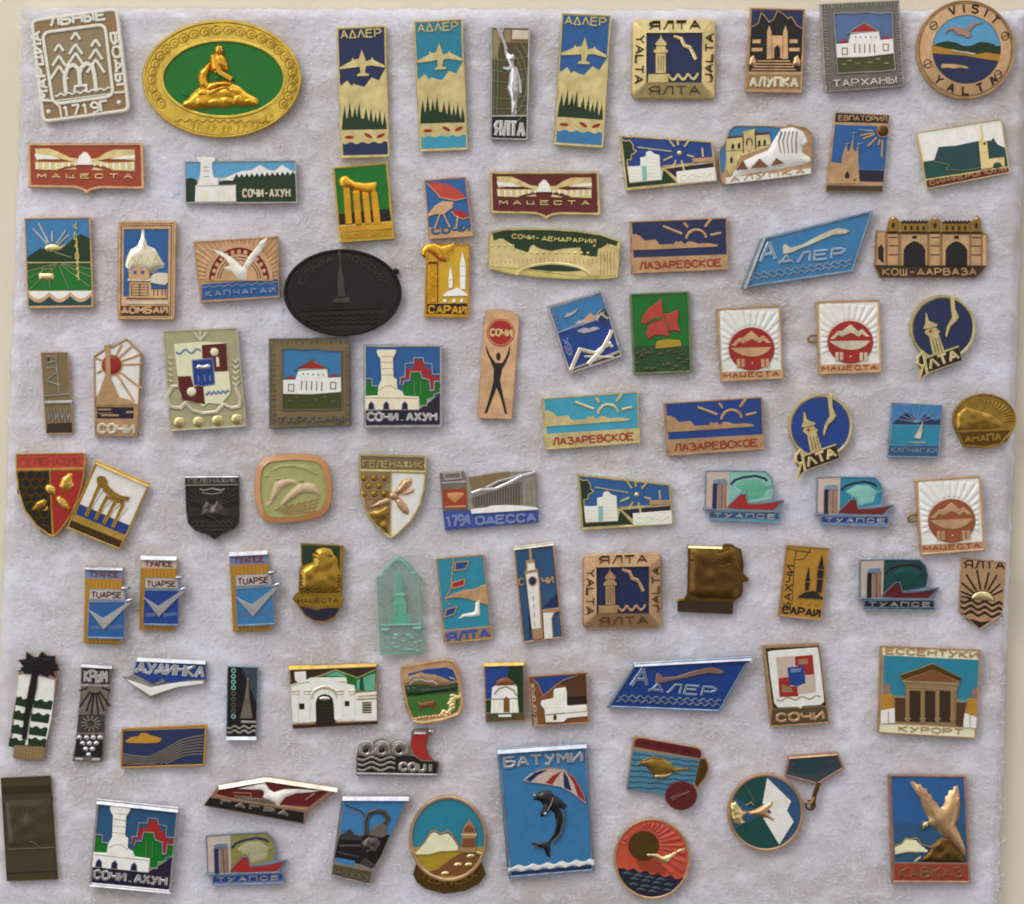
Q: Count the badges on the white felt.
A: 90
